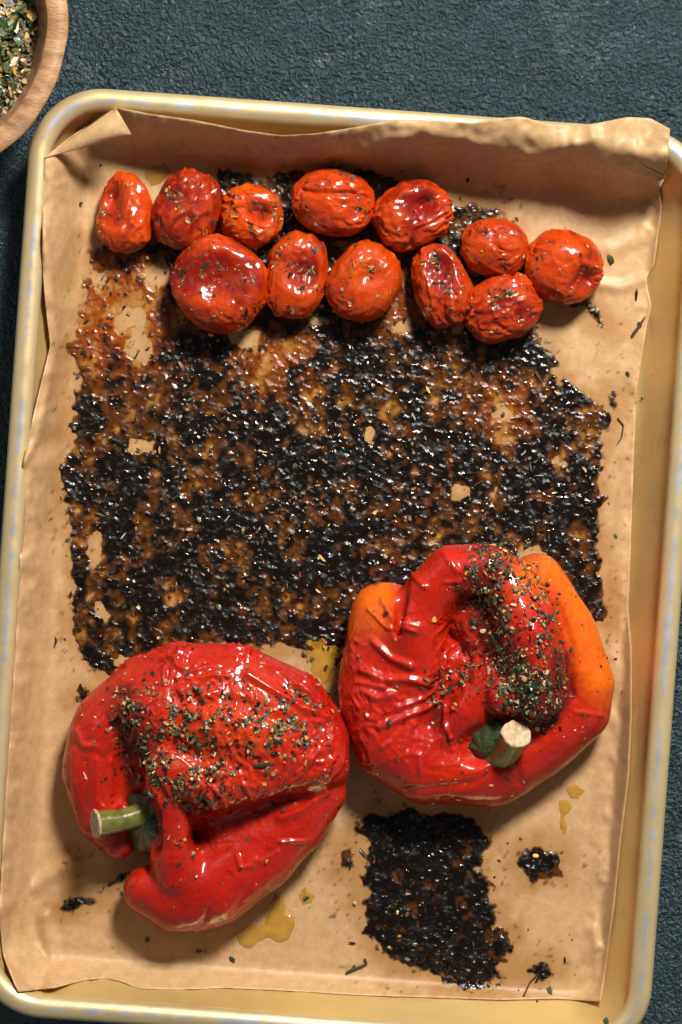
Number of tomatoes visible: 12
